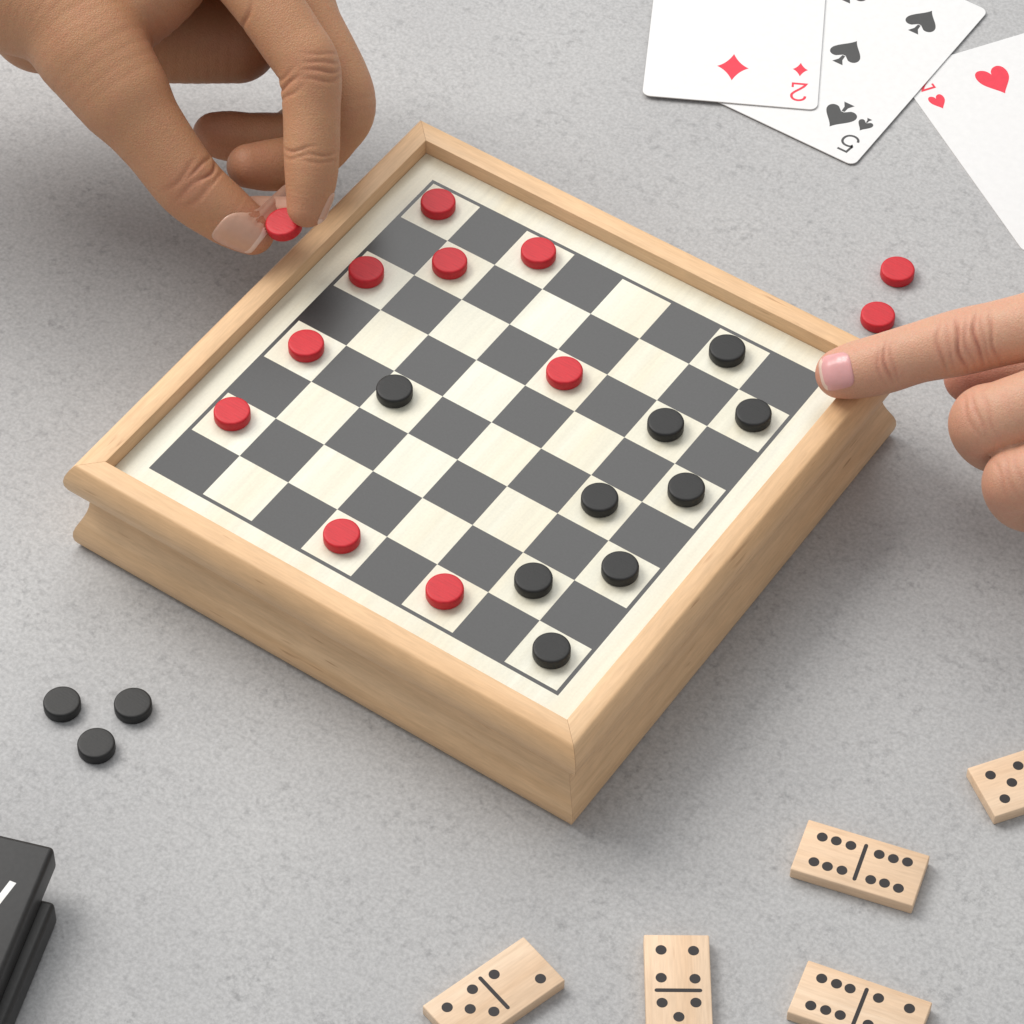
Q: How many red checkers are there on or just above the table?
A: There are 12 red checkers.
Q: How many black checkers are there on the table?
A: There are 12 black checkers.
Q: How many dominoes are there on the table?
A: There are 5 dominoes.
